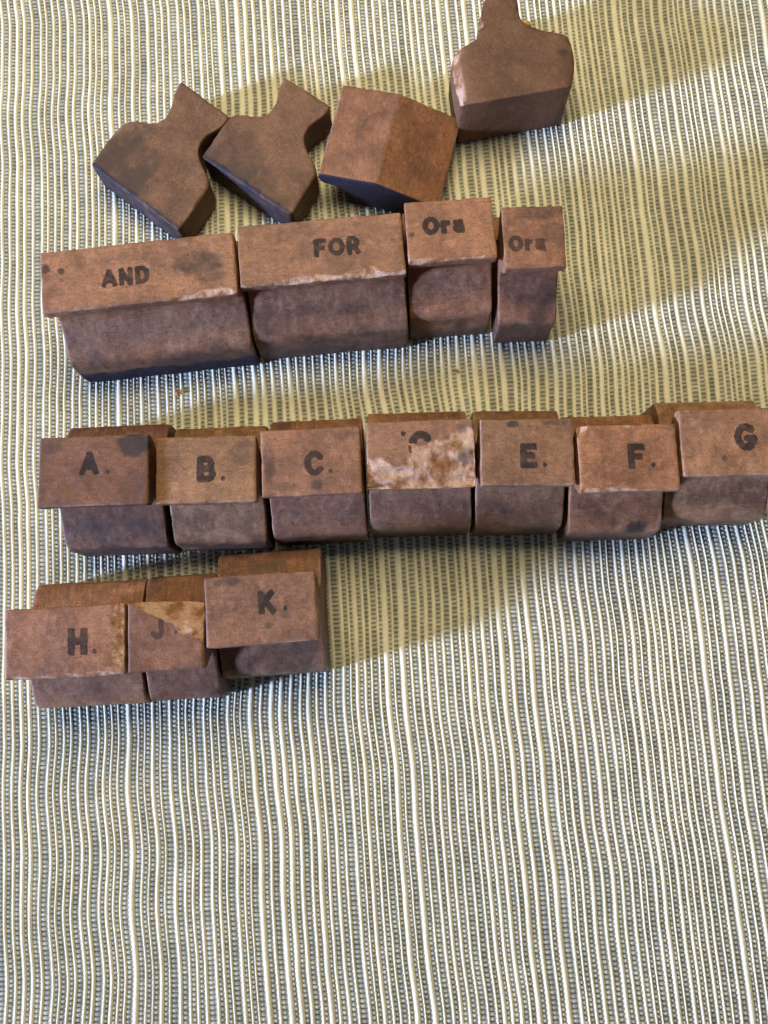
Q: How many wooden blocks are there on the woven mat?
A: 18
